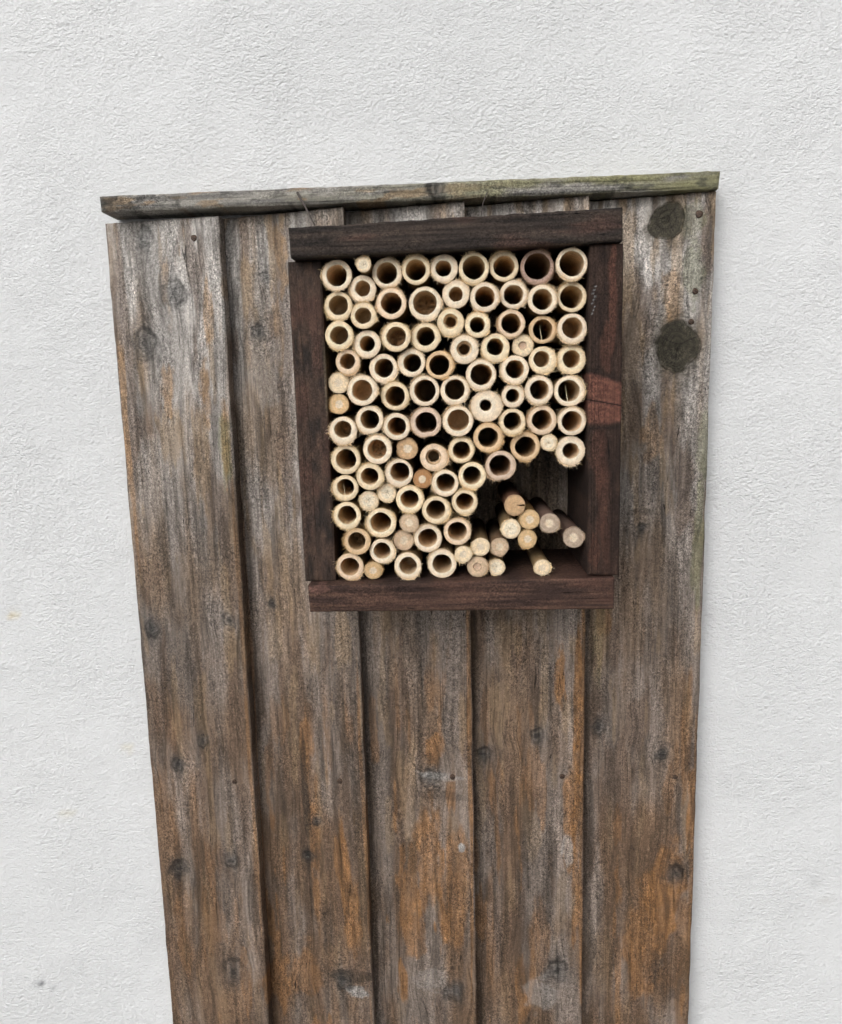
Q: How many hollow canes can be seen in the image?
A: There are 78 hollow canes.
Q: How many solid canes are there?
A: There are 24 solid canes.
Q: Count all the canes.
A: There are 102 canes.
